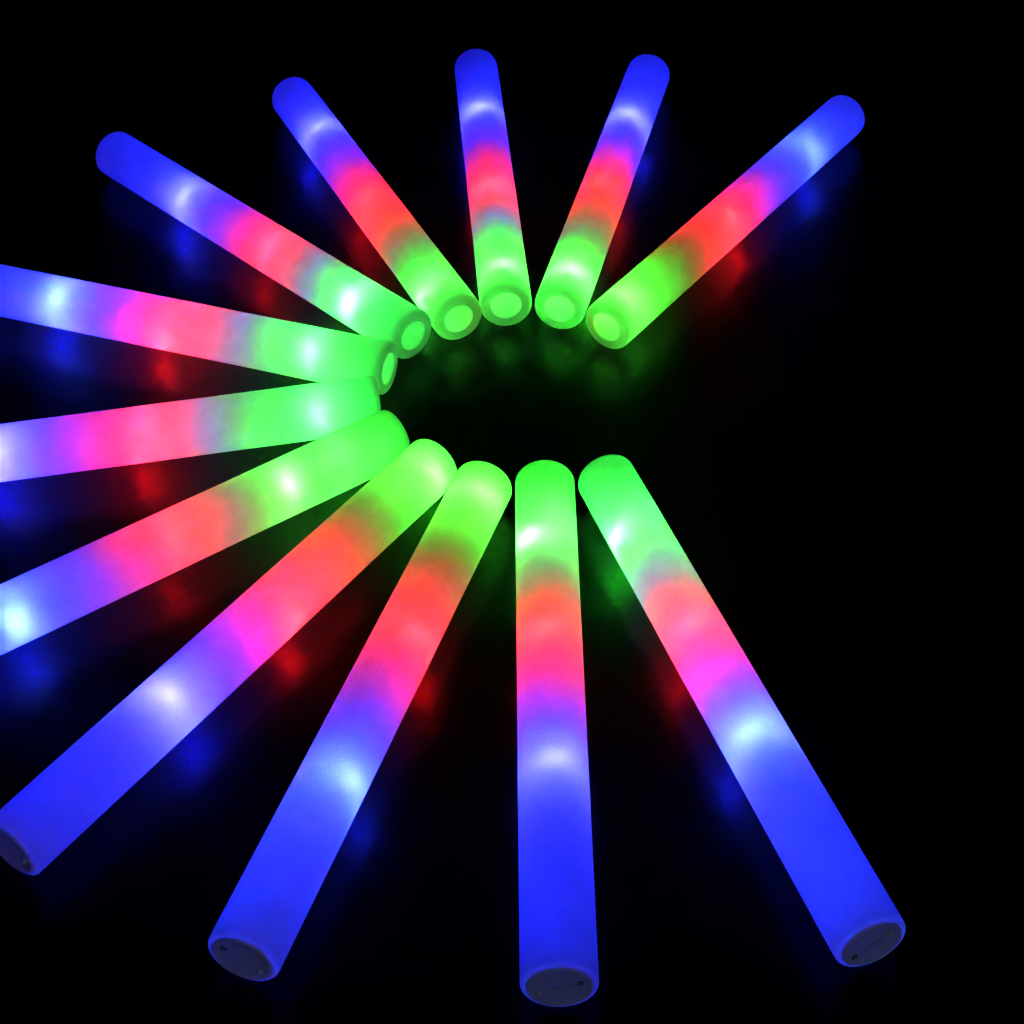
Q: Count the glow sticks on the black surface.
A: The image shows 12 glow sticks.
